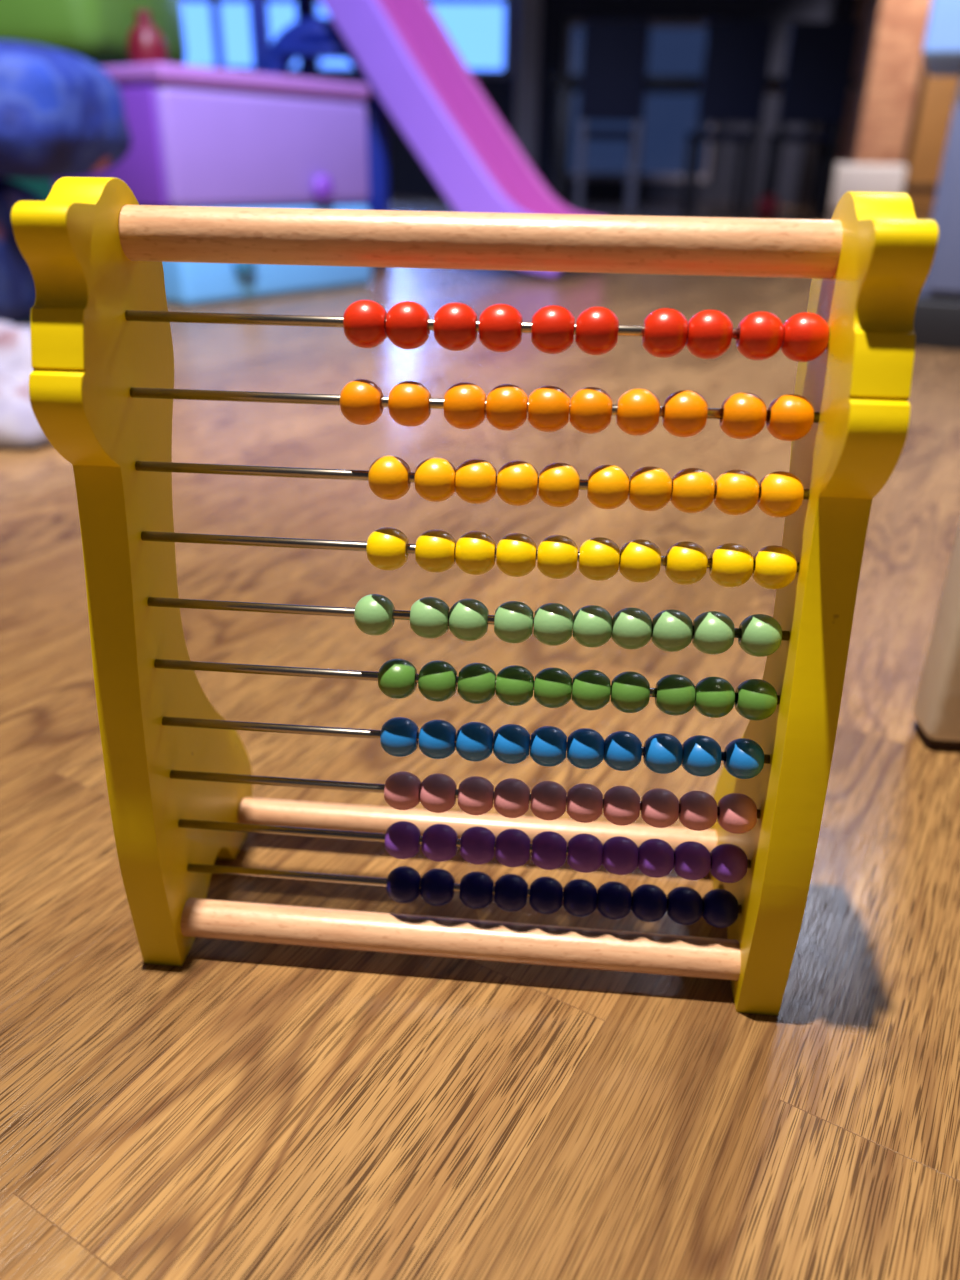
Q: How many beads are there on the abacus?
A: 100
